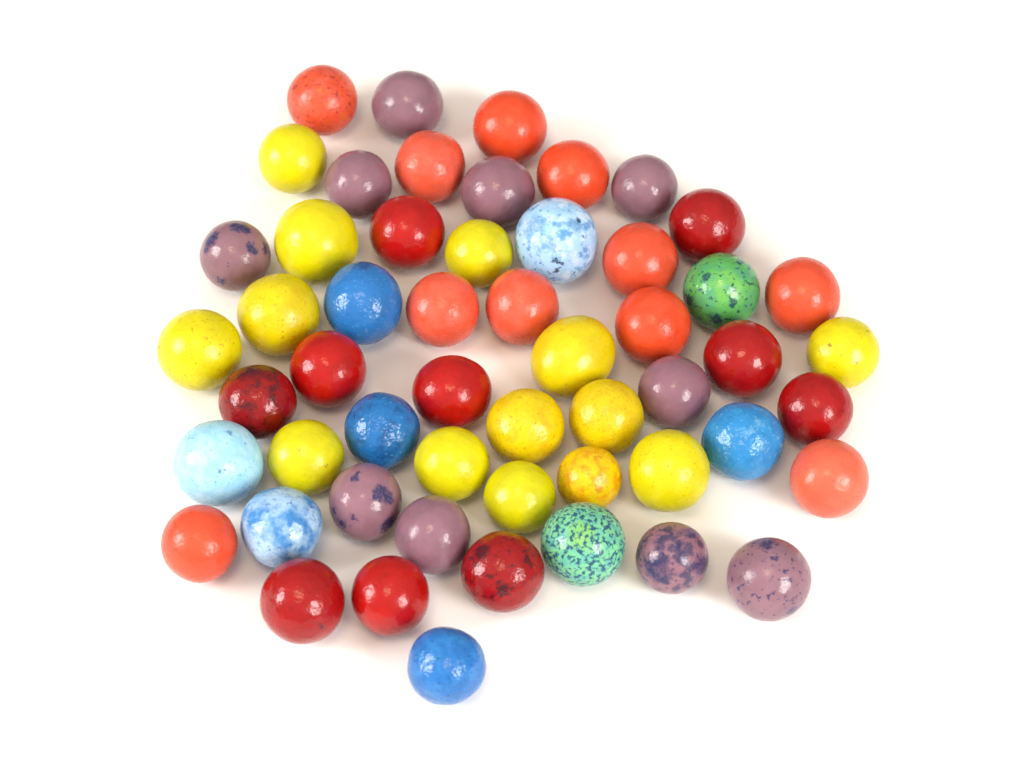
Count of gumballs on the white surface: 54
